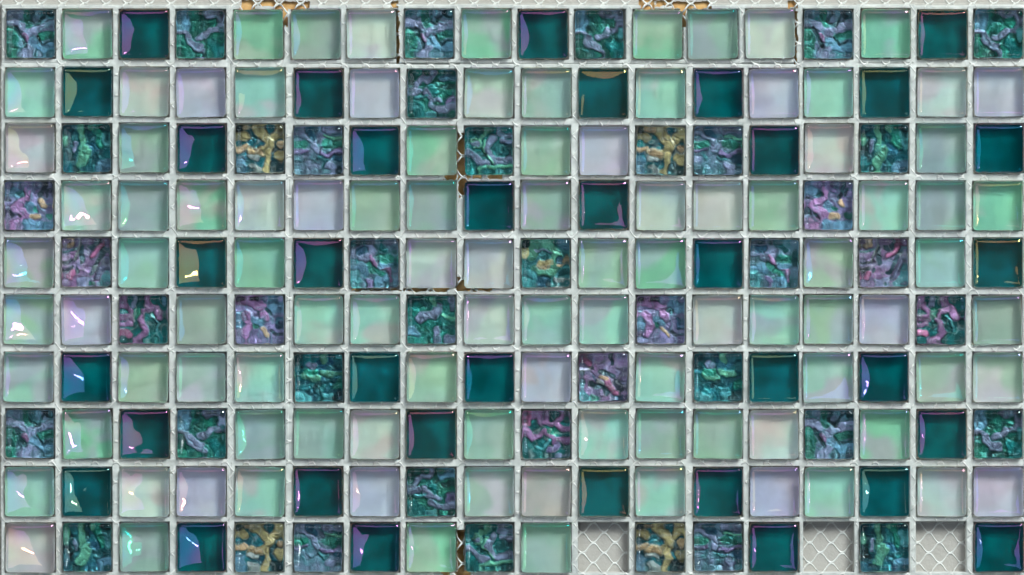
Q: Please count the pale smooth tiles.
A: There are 100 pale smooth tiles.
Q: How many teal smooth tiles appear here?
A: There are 35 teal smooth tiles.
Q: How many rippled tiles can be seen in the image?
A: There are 42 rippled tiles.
